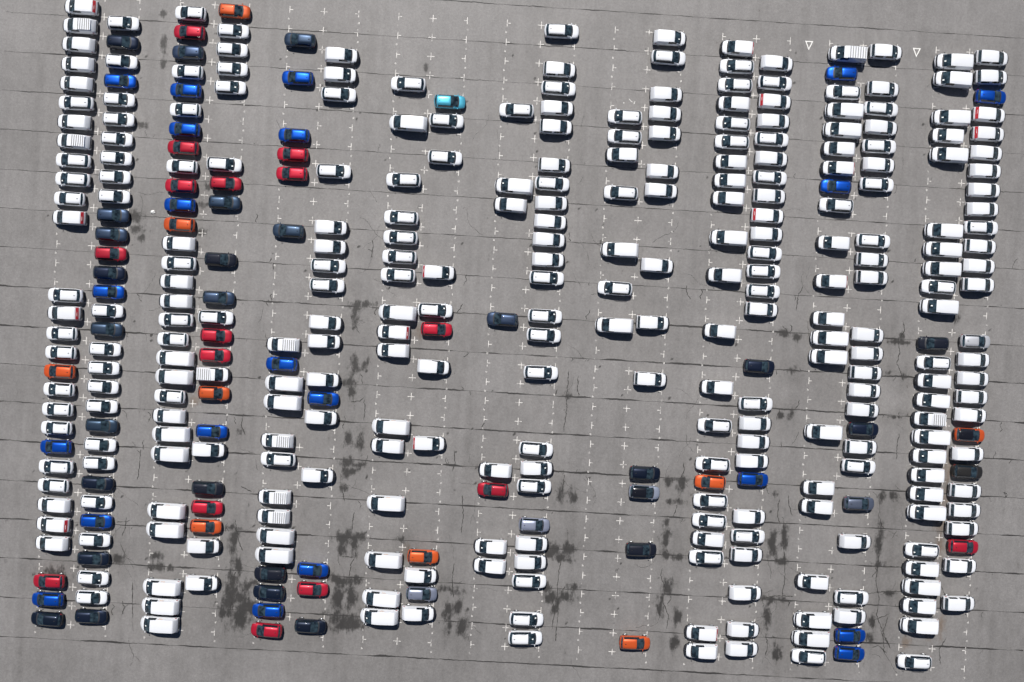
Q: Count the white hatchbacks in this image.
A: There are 36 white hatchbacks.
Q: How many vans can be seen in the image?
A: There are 189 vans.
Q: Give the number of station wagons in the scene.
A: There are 72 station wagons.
